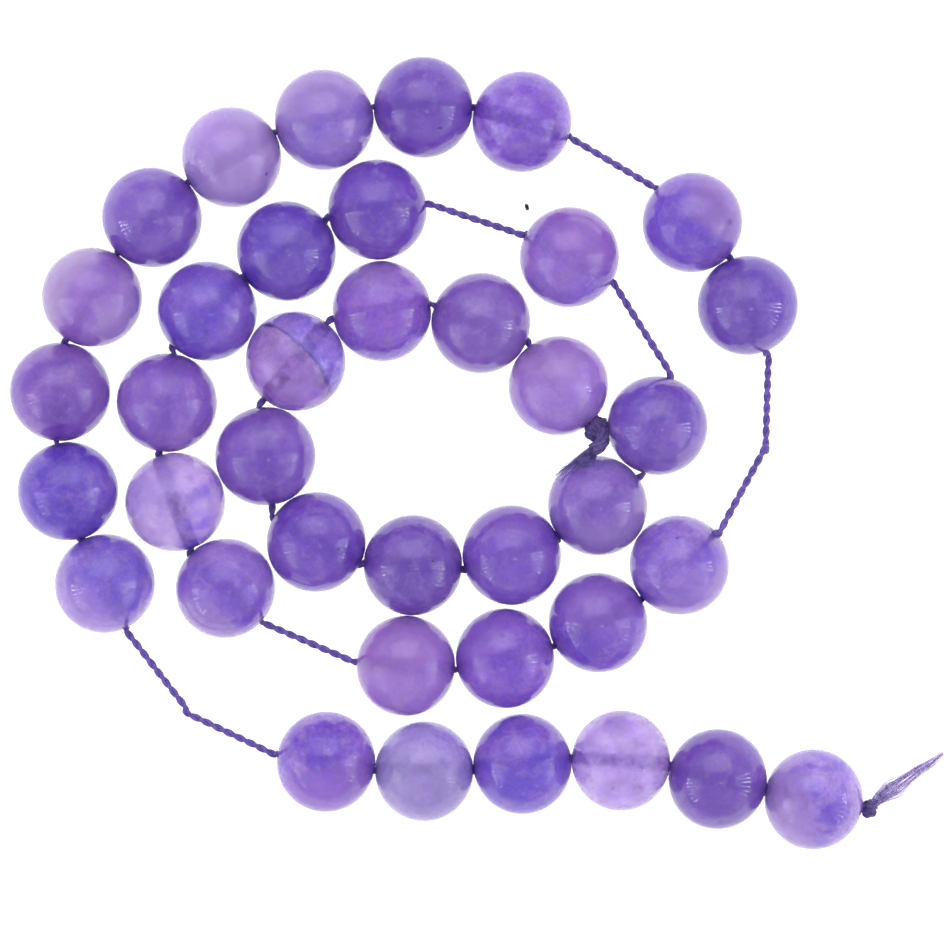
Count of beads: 38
